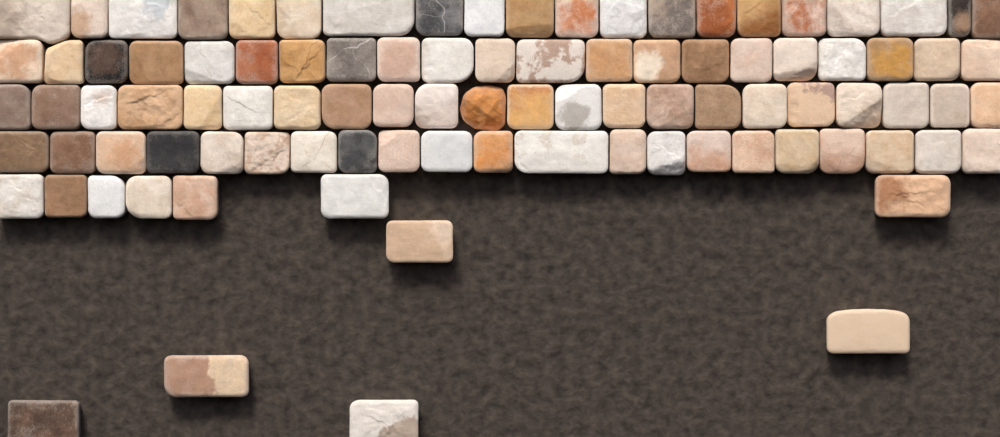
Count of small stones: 82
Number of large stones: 14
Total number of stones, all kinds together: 96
